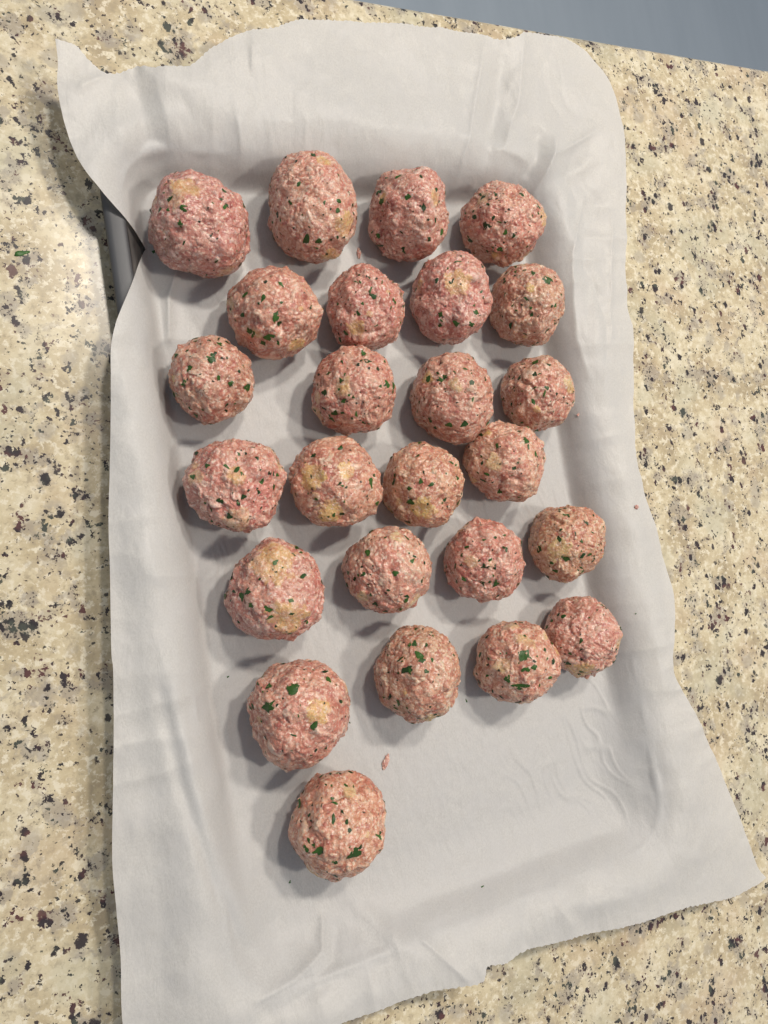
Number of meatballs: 25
